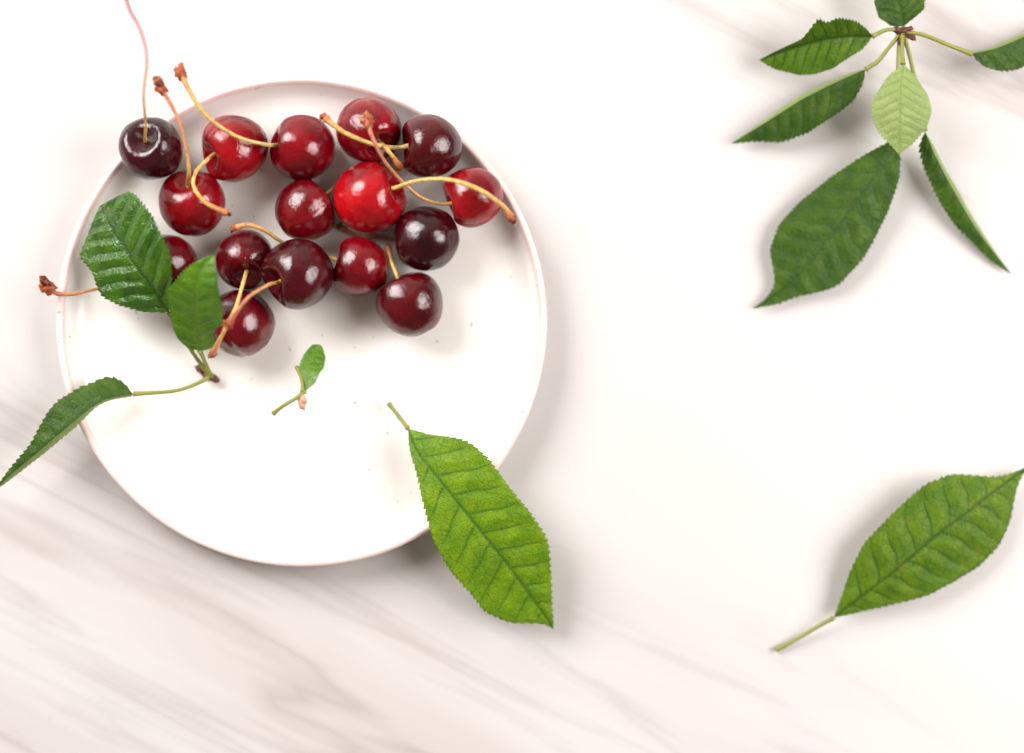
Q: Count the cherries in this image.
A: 16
